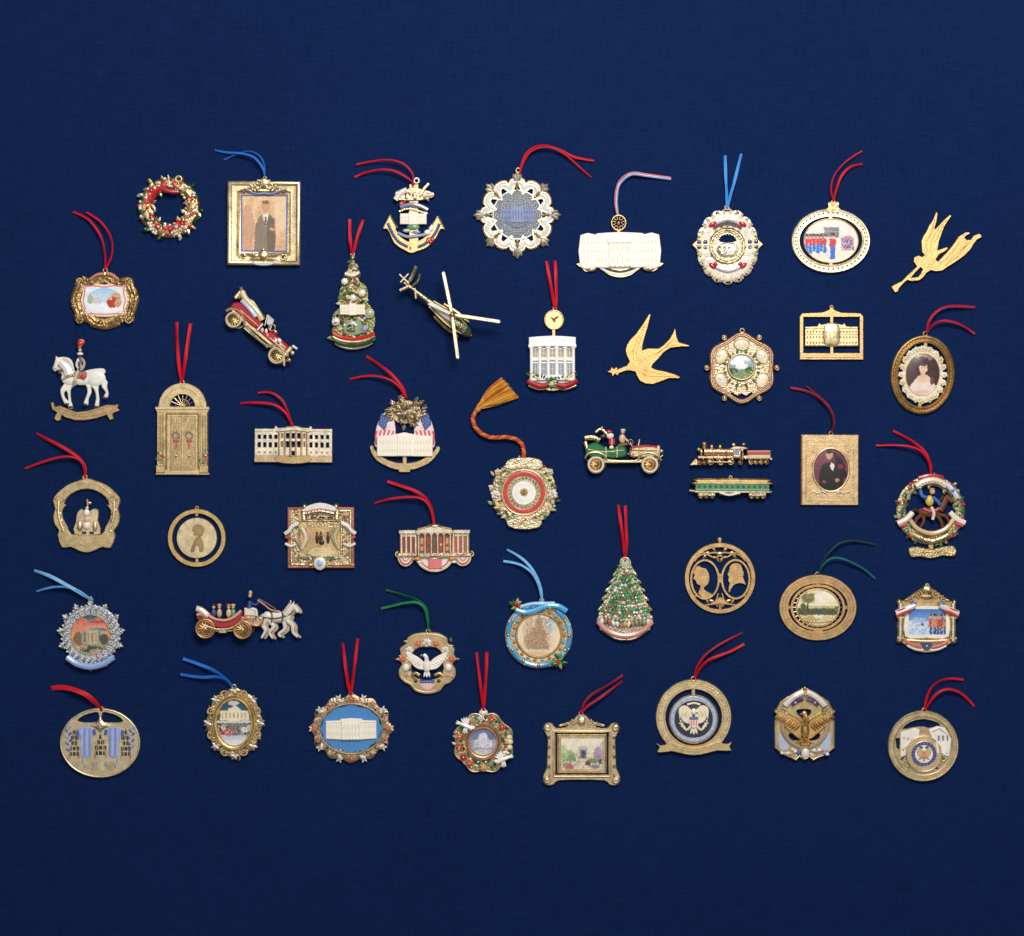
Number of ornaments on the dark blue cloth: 47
